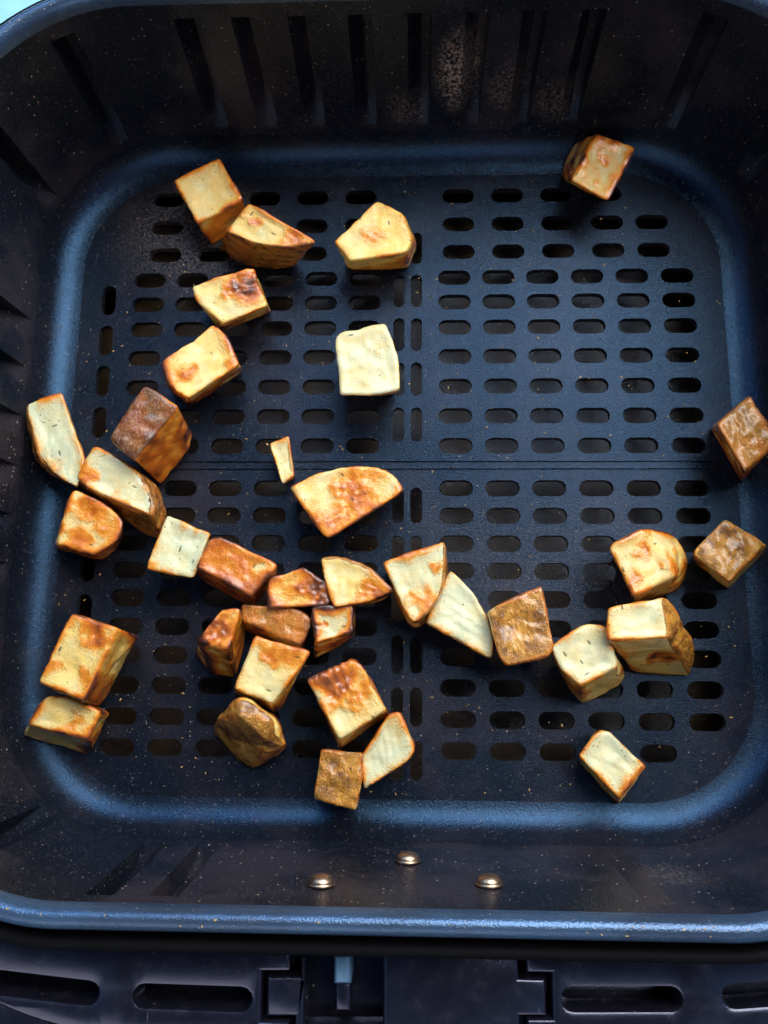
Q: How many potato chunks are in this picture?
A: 36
